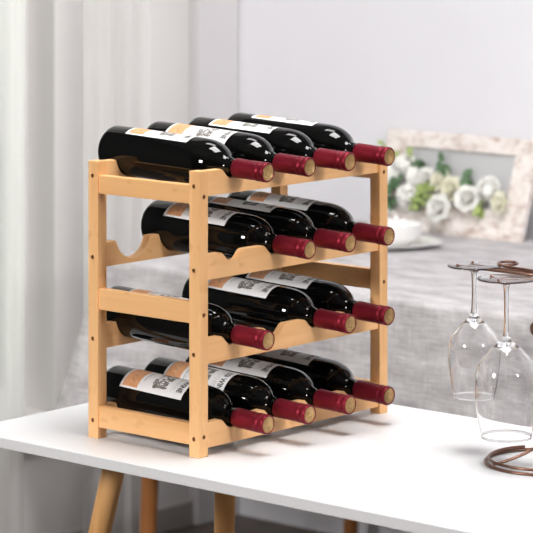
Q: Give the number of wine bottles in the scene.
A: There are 14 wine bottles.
